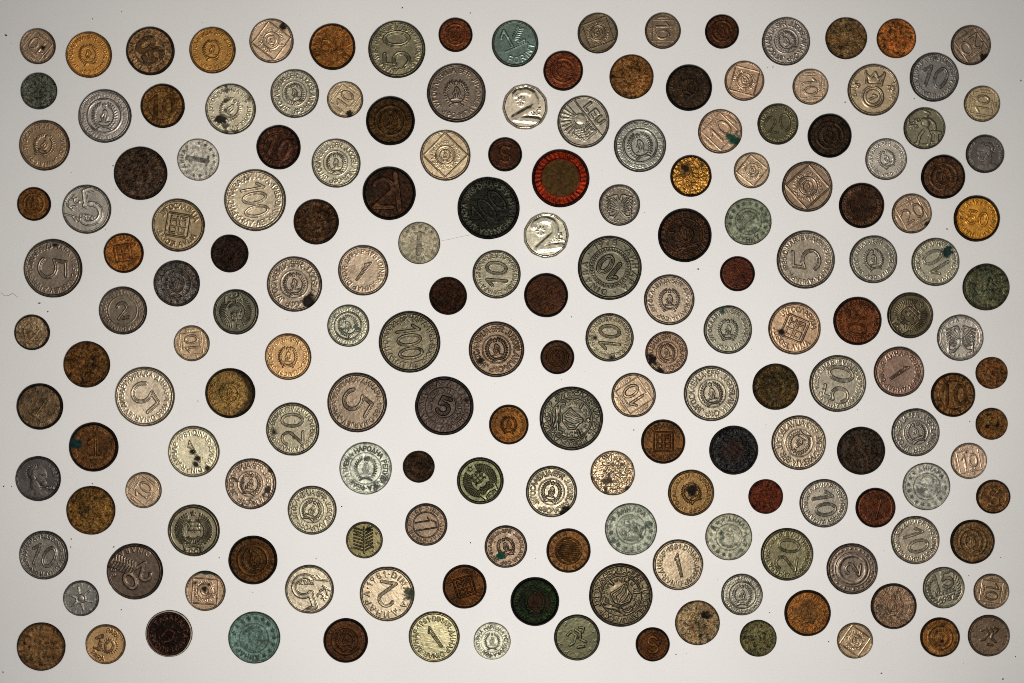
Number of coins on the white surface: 182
